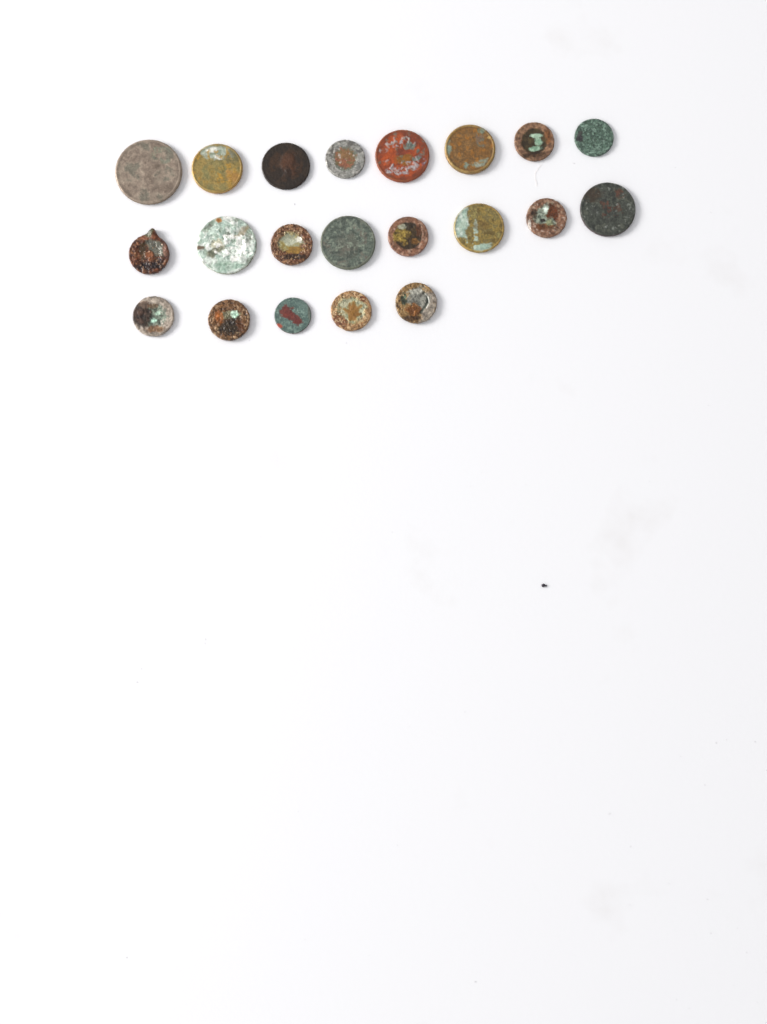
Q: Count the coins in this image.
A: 21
